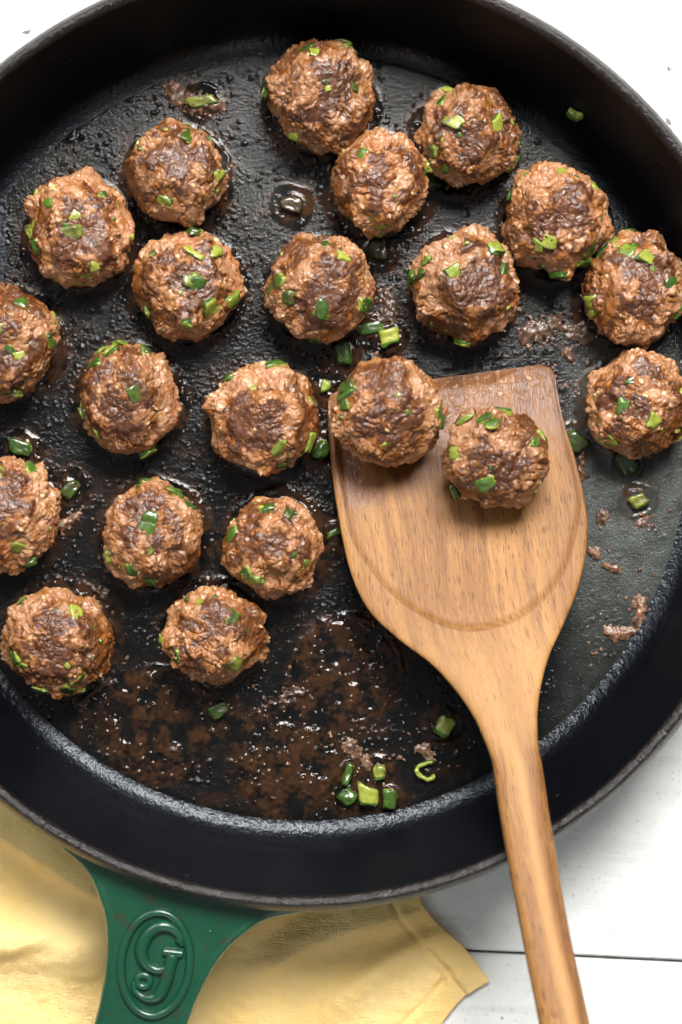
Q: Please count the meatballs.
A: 21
